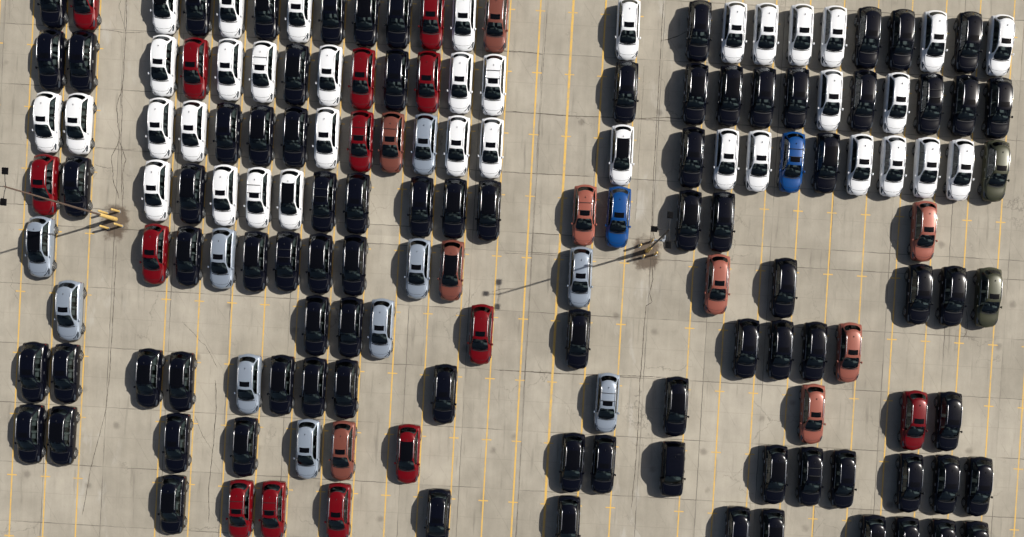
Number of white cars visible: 37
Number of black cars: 83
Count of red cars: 14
